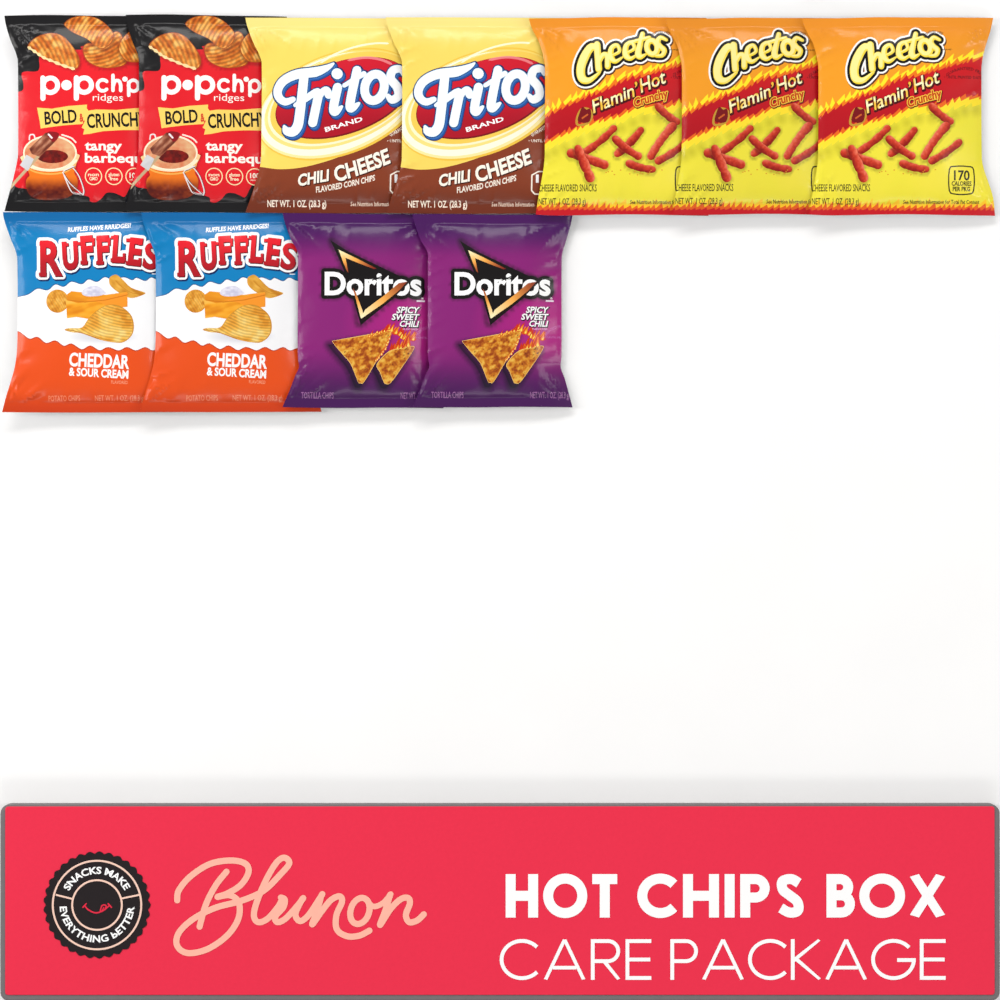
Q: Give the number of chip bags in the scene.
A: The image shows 11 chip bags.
